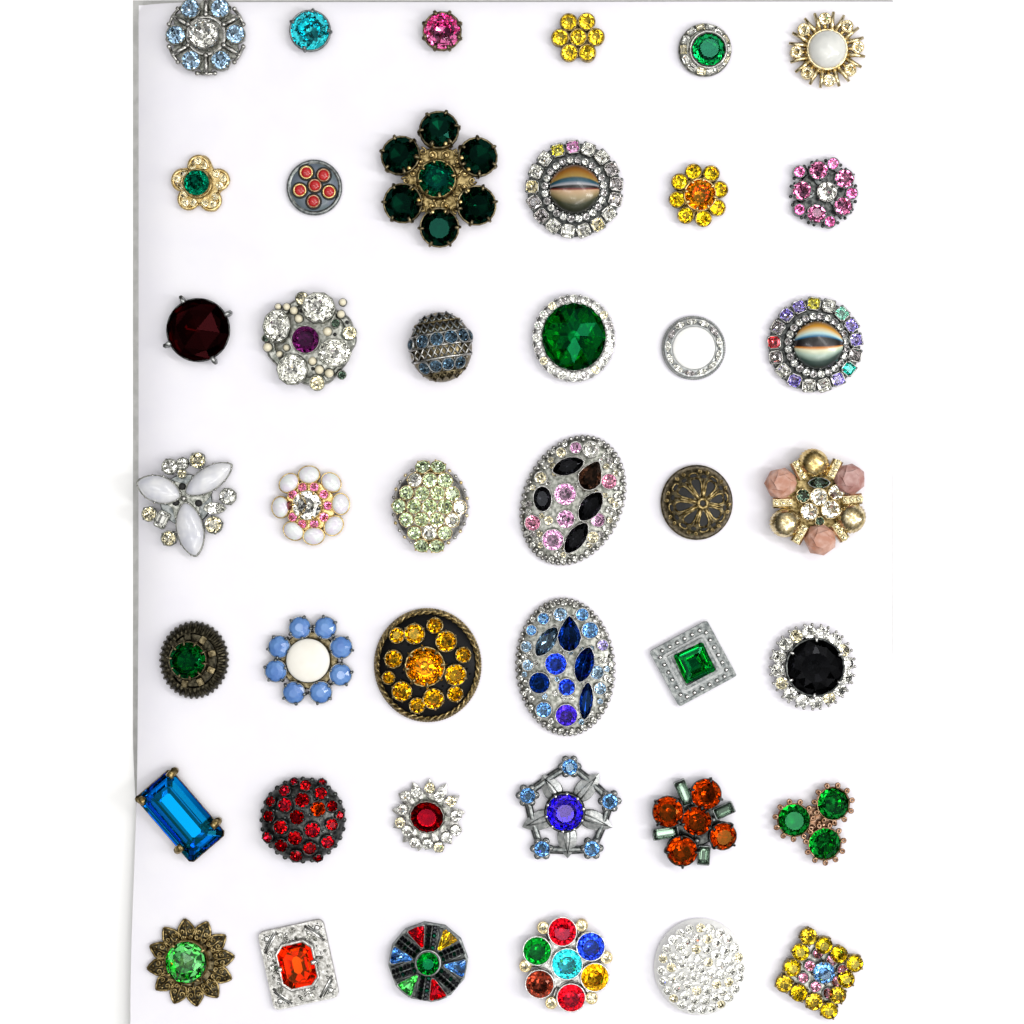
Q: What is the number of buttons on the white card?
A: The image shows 42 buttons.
